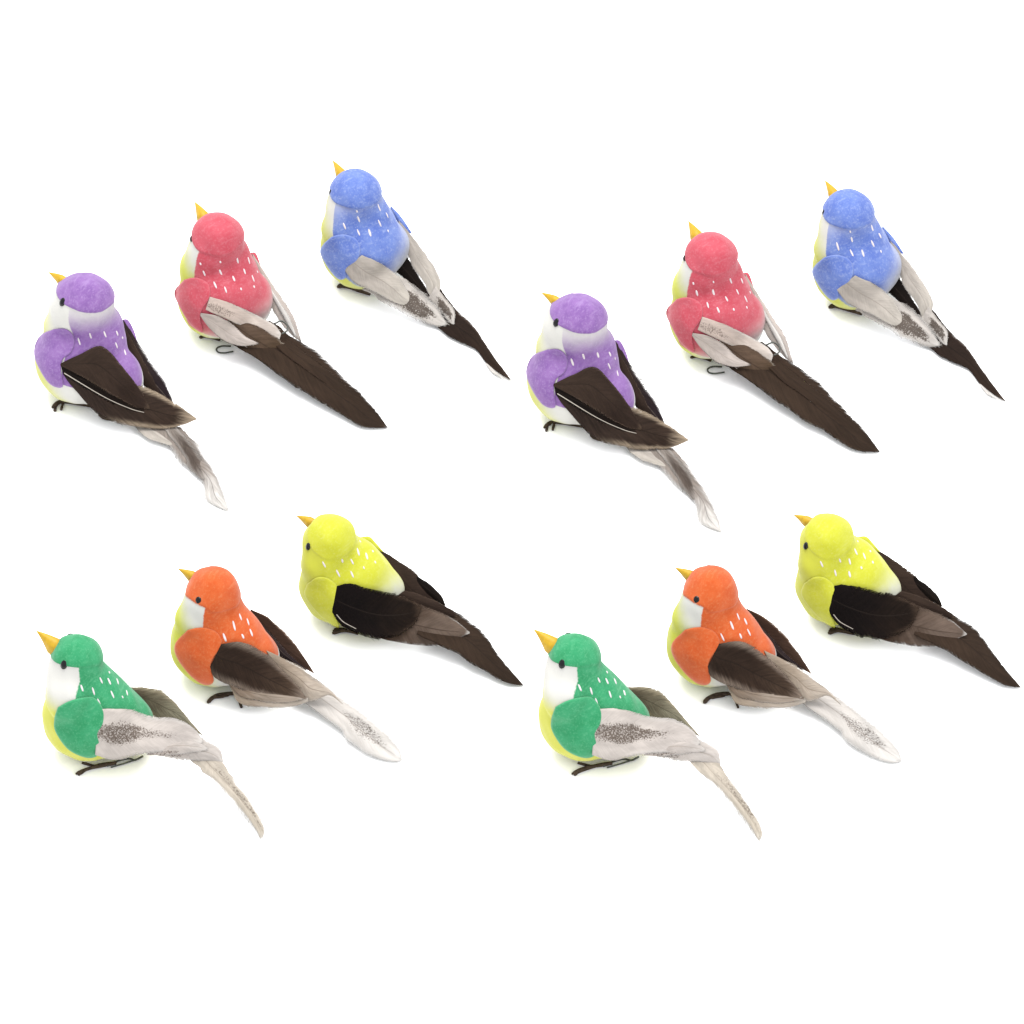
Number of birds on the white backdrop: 12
